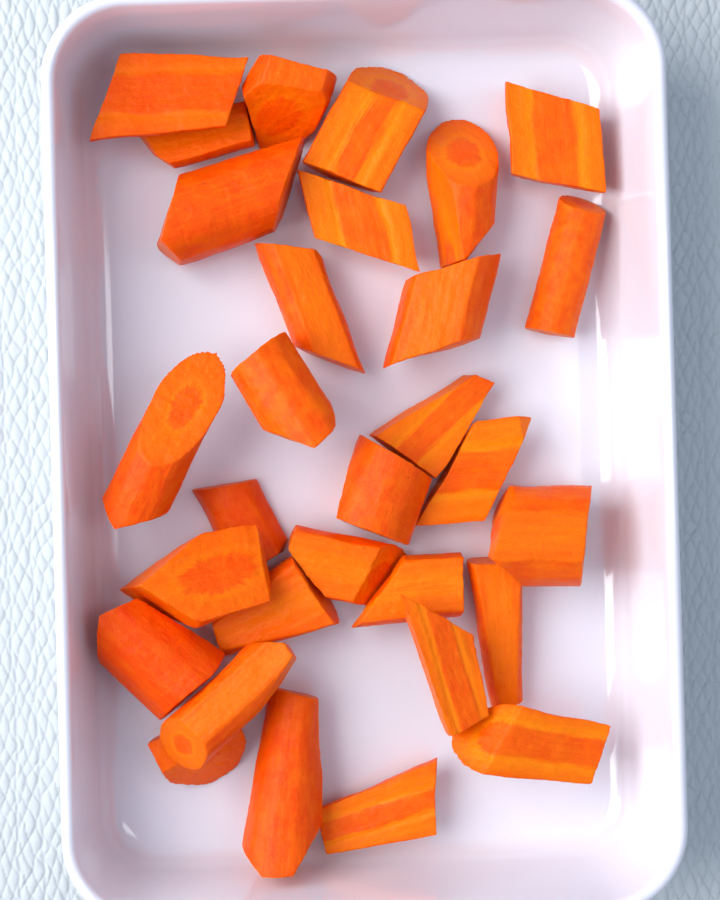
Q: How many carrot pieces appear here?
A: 30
